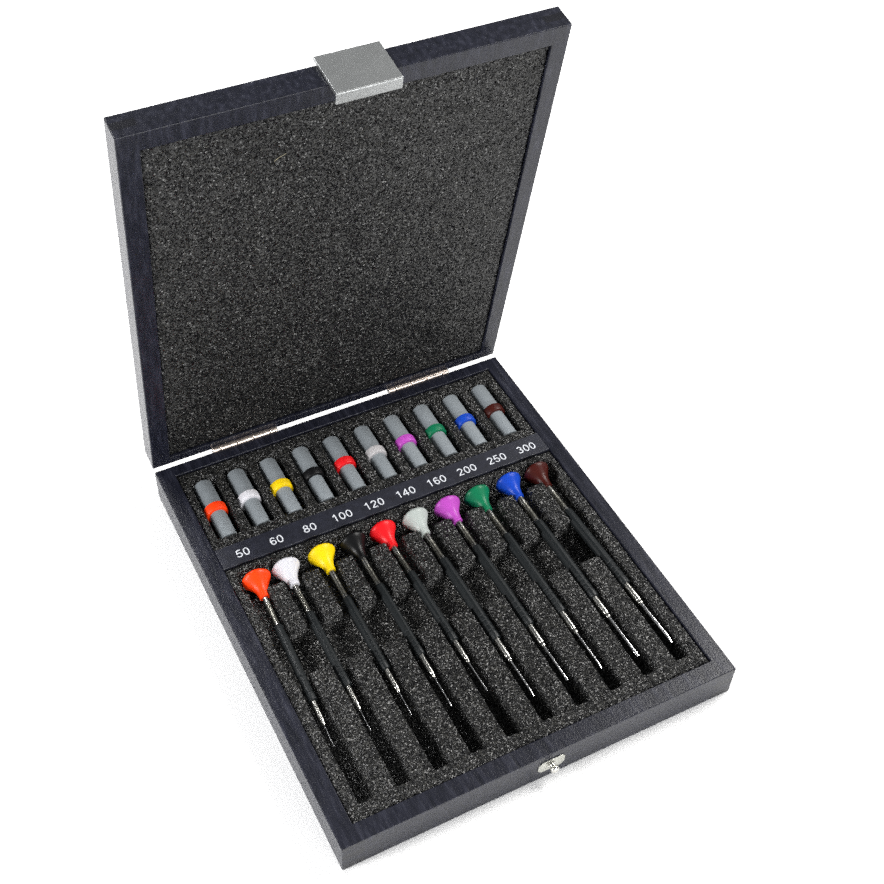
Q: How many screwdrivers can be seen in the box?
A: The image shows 10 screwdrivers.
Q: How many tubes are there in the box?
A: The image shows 10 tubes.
